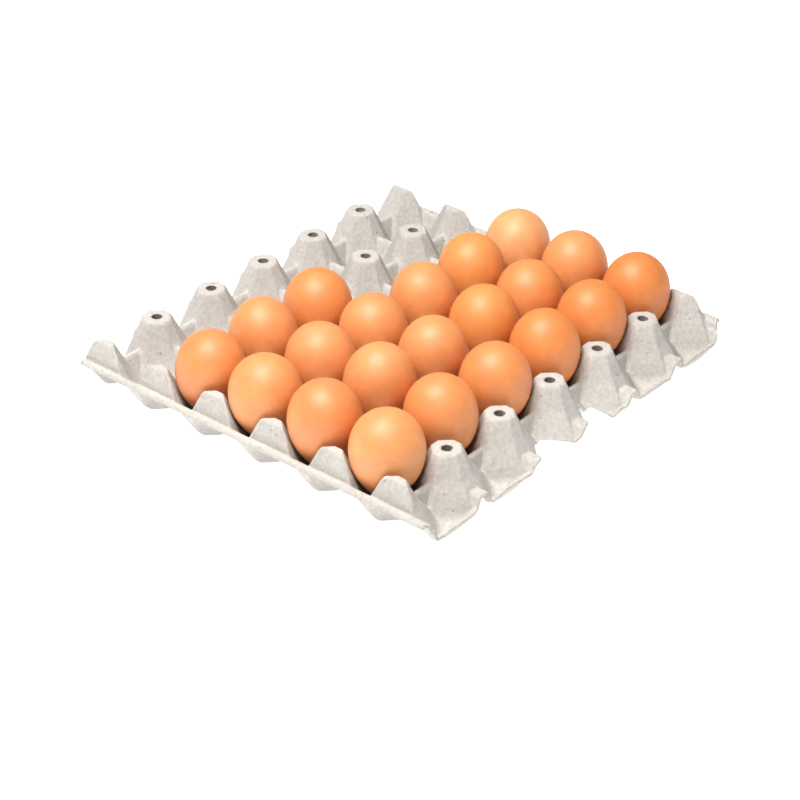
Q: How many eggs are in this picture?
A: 21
